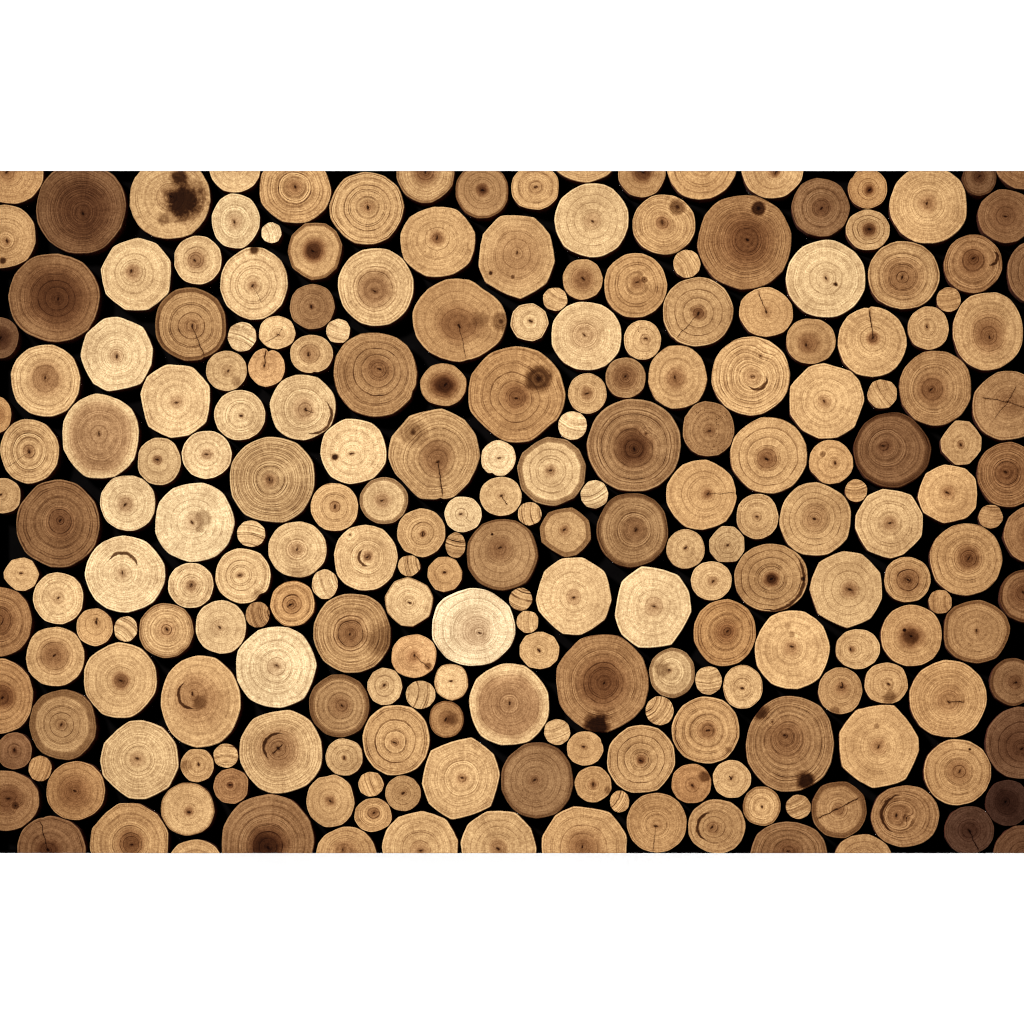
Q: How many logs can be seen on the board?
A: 200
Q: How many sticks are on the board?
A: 30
